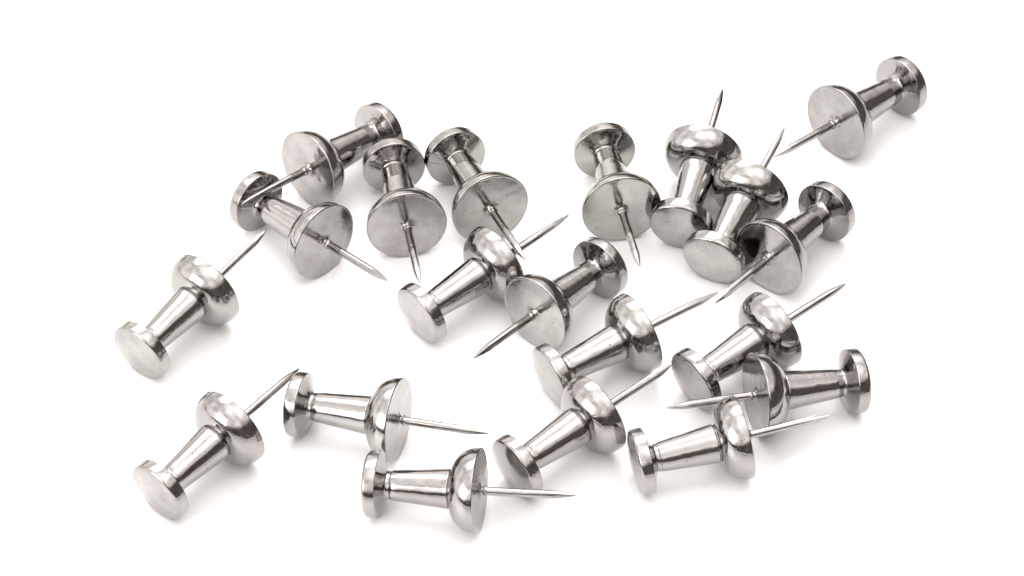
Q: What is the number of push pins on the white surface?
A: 20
